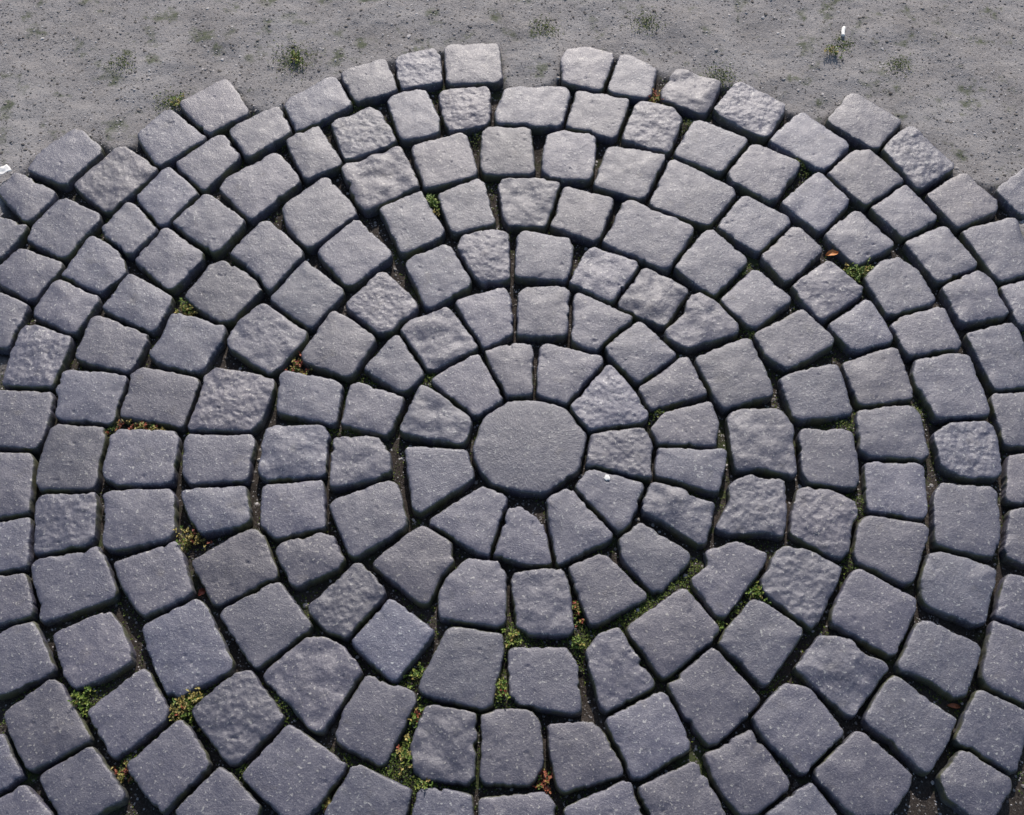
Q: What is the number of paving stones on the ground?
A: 200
